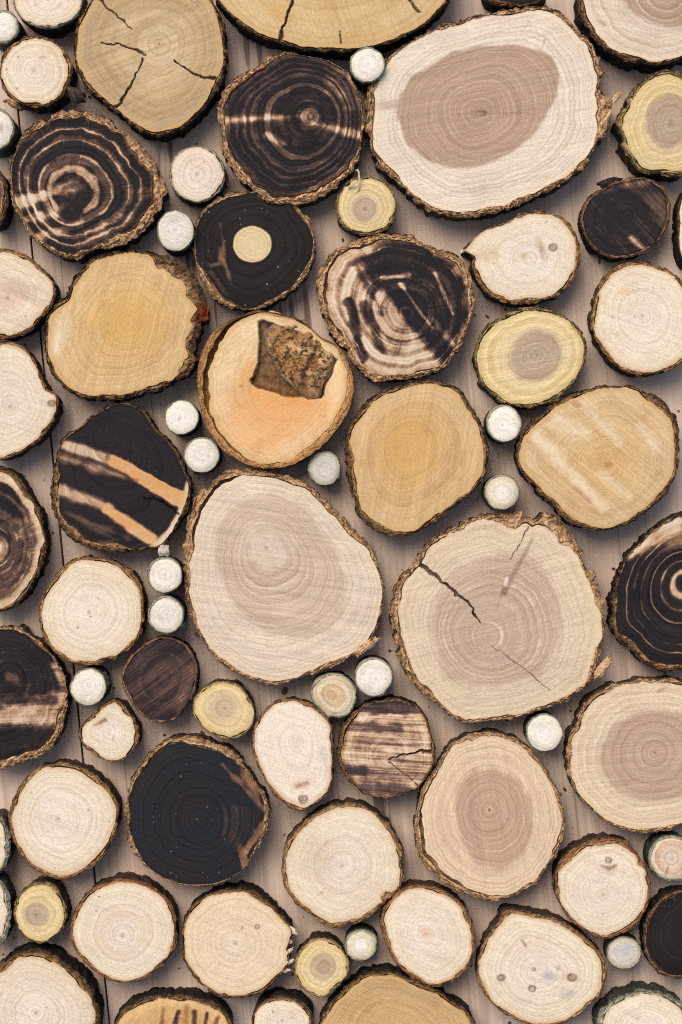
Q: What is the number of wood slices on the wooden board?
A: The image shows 76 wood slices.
